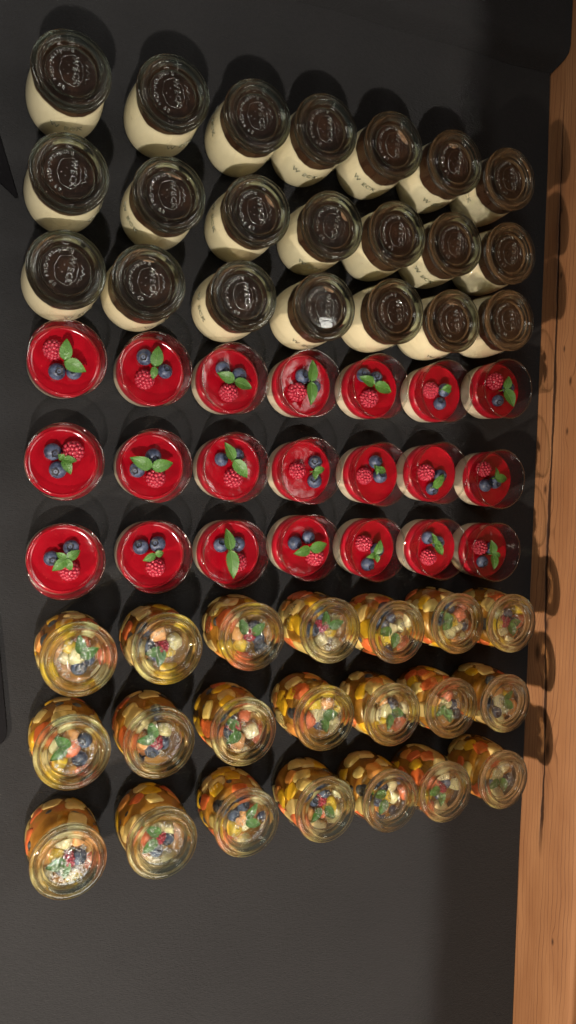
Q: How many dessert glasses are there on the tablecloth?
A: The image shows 21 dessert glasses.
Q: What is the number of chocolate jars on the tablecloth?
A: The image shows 21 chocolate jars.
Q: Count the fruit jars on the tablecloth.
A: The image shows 21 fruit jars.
